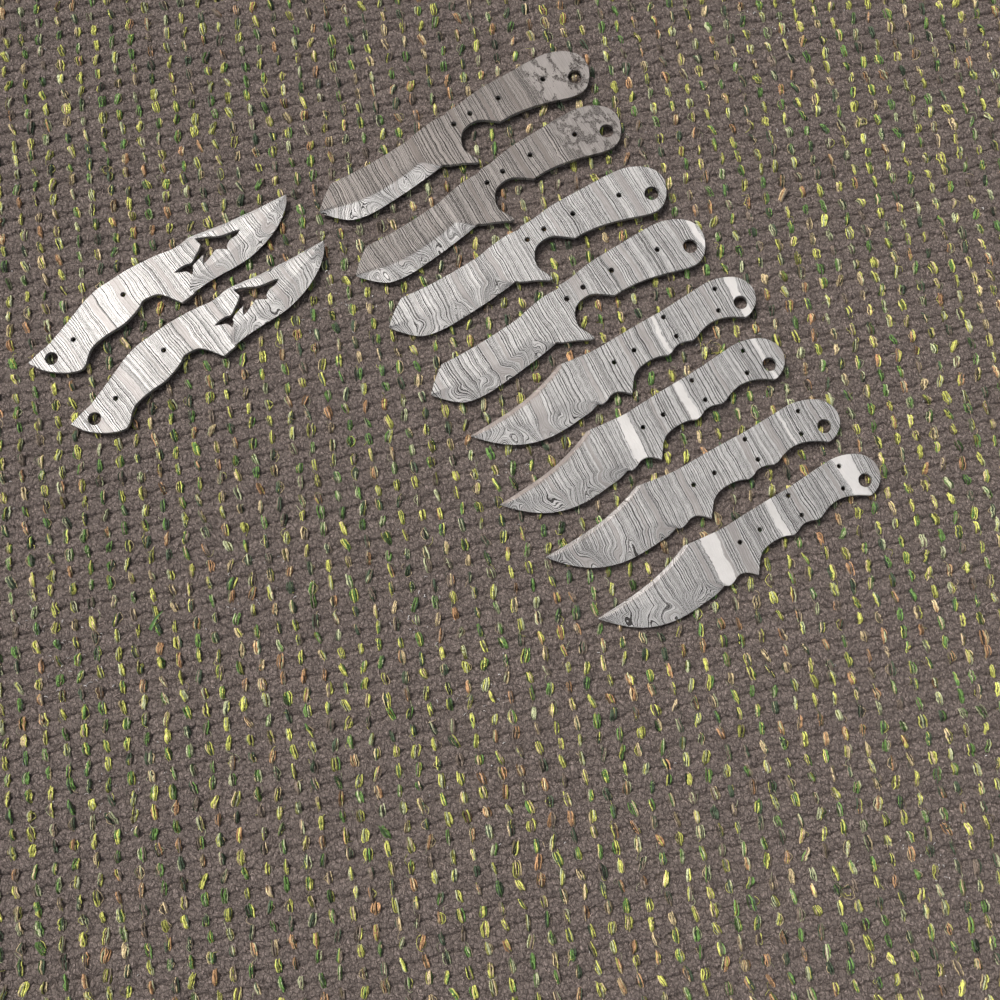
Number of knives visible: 10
